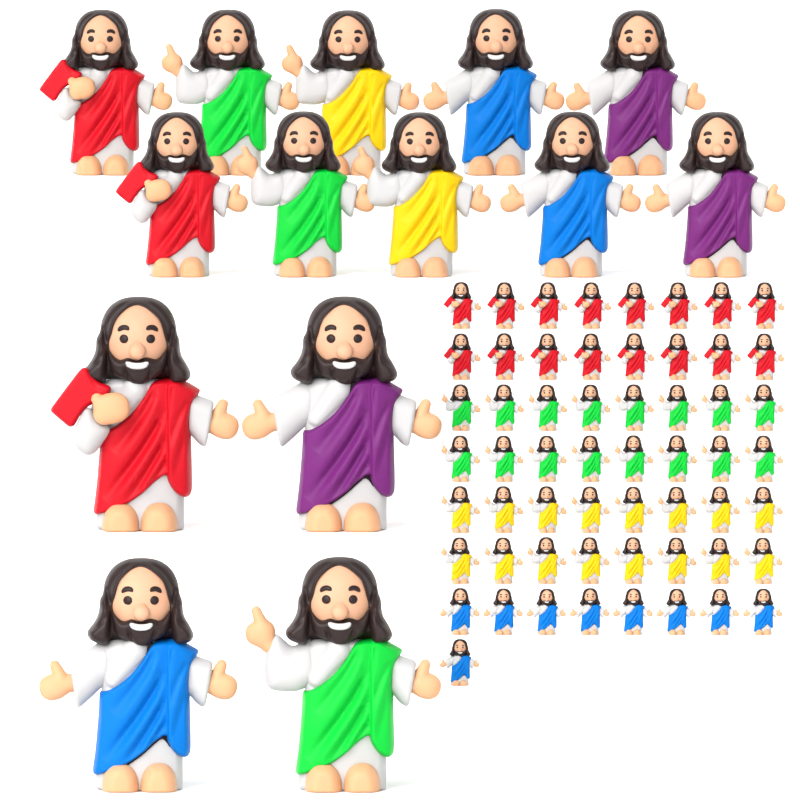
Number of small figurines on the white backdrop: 57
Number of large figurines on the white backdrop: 14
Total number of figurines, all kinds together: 71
